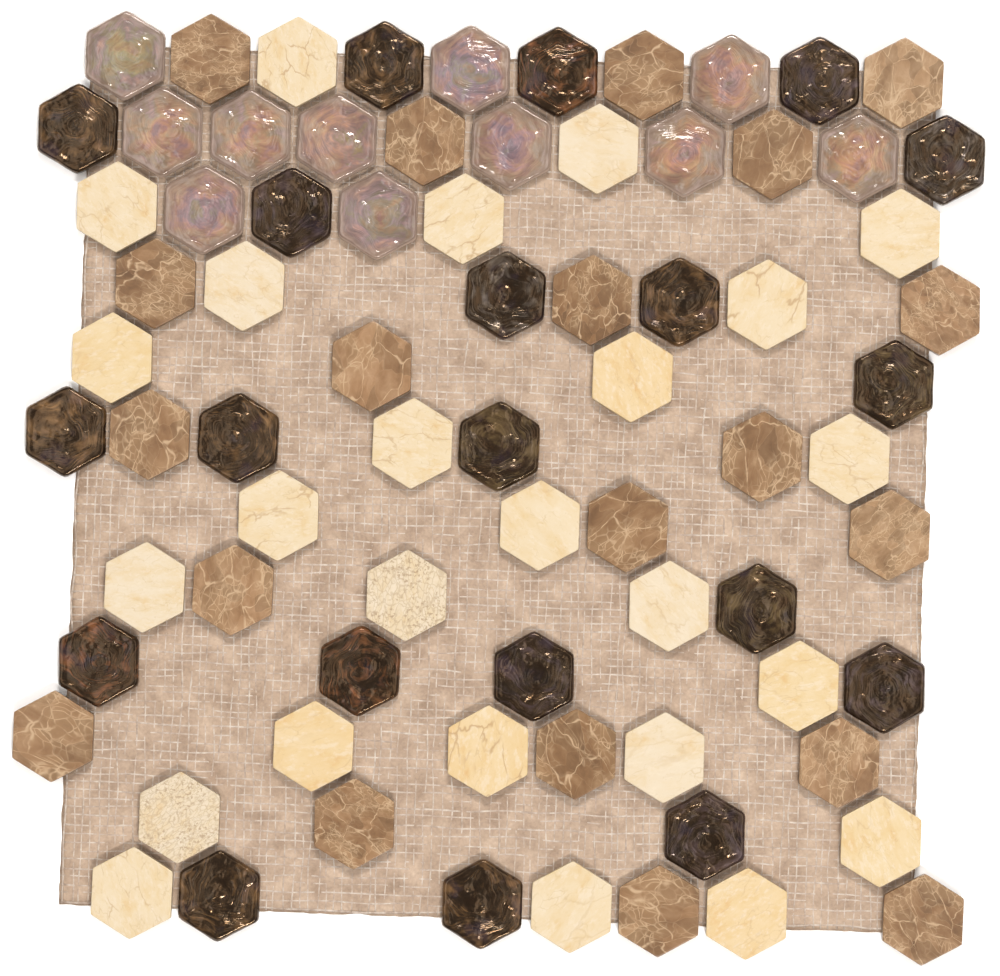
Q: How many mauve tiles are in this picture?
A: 11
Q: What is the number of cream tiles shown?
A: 25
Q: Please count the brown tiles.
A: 20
